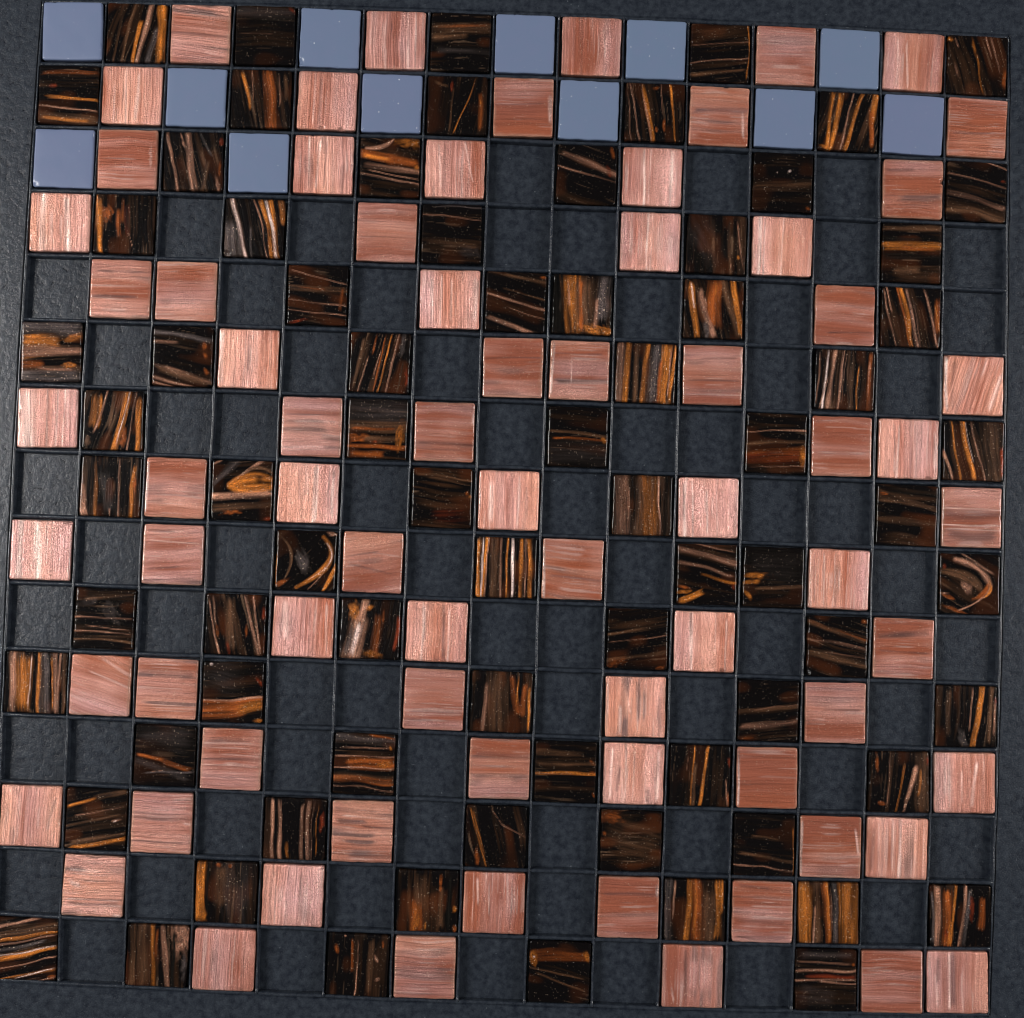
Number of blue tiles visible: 12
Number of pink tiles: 72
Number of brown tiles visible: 75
